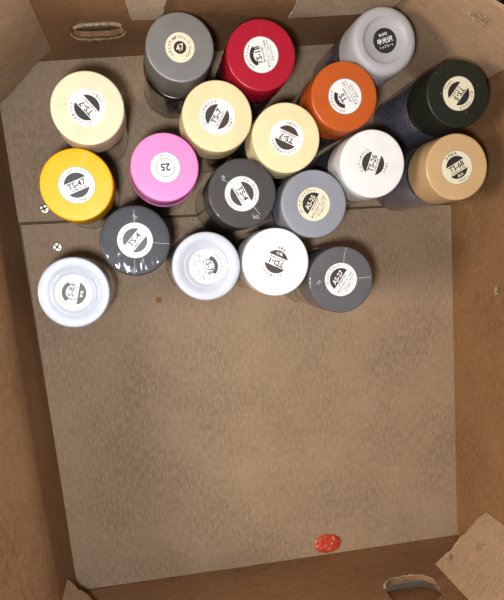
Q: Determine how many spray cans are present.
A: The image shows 19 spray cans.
